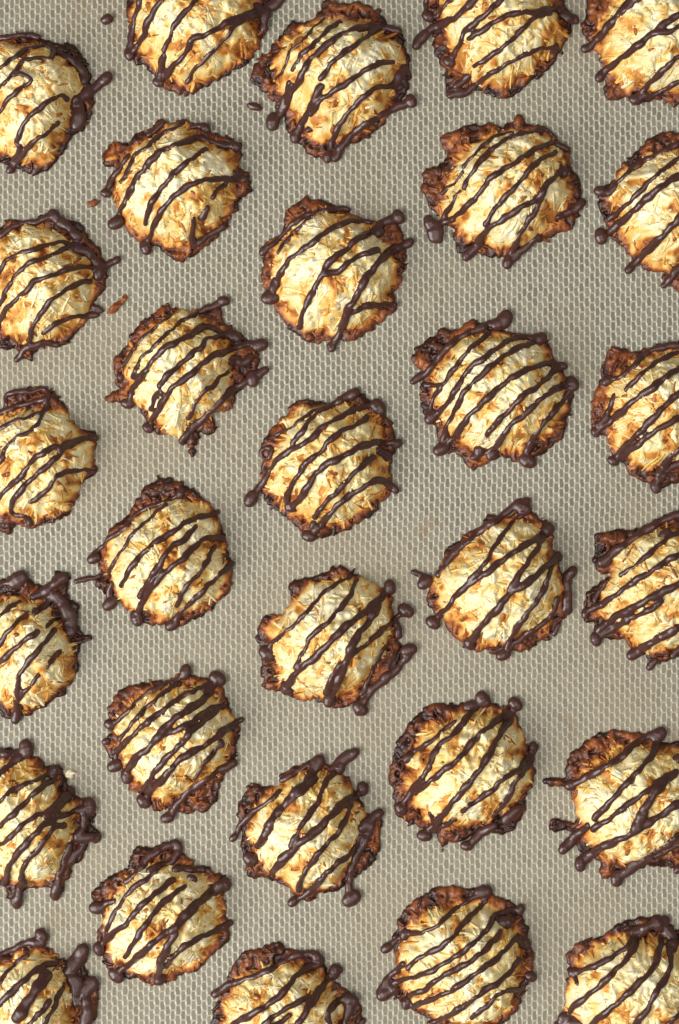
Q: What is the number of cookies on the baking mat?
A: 30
